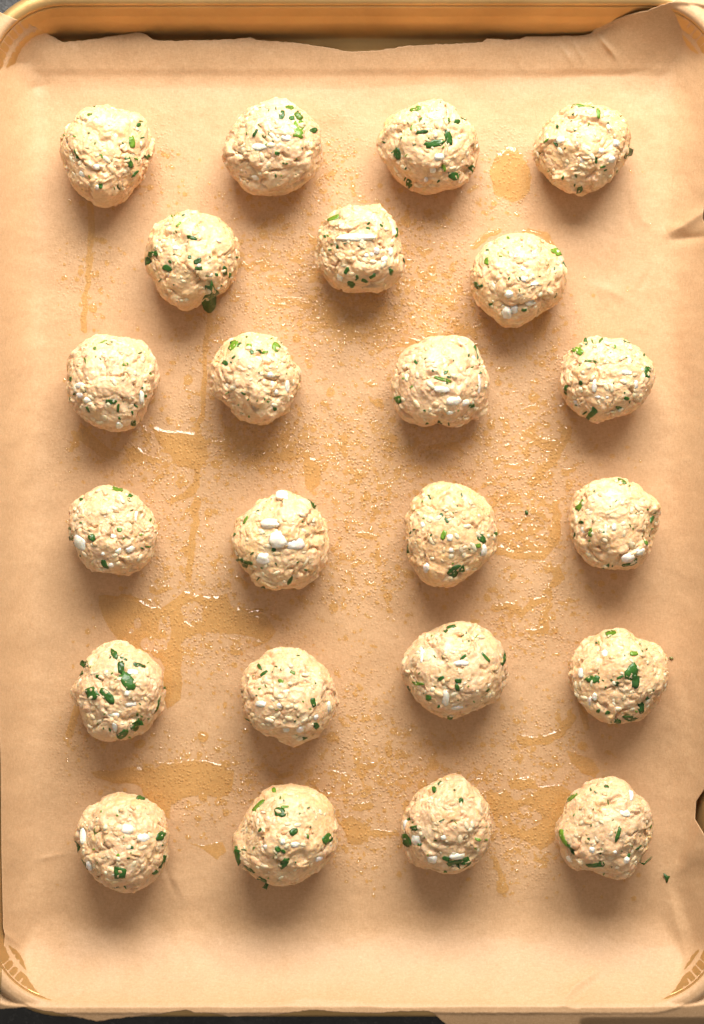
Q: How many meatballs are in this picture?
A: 23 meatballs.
